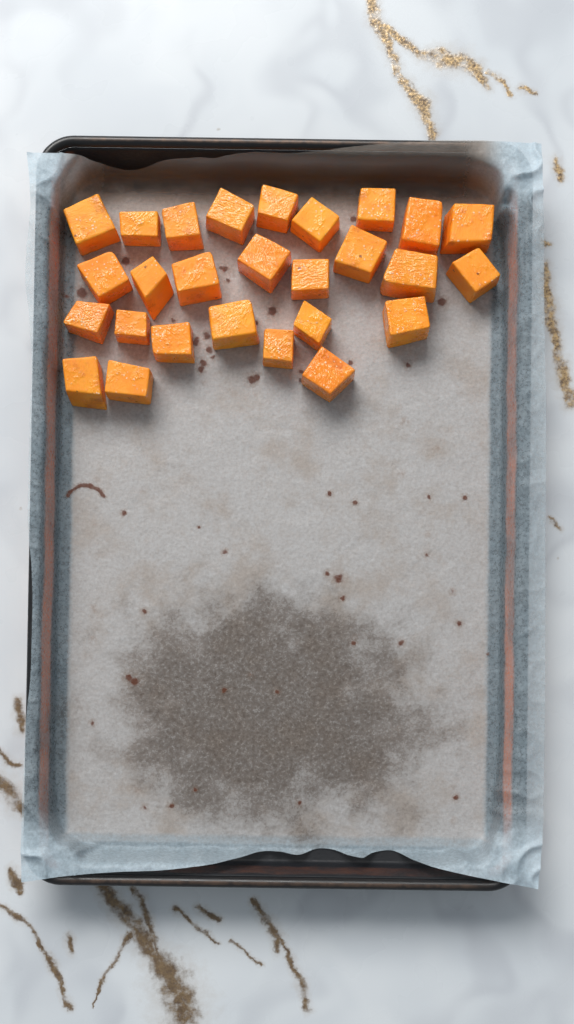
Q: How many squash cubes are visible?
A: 27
